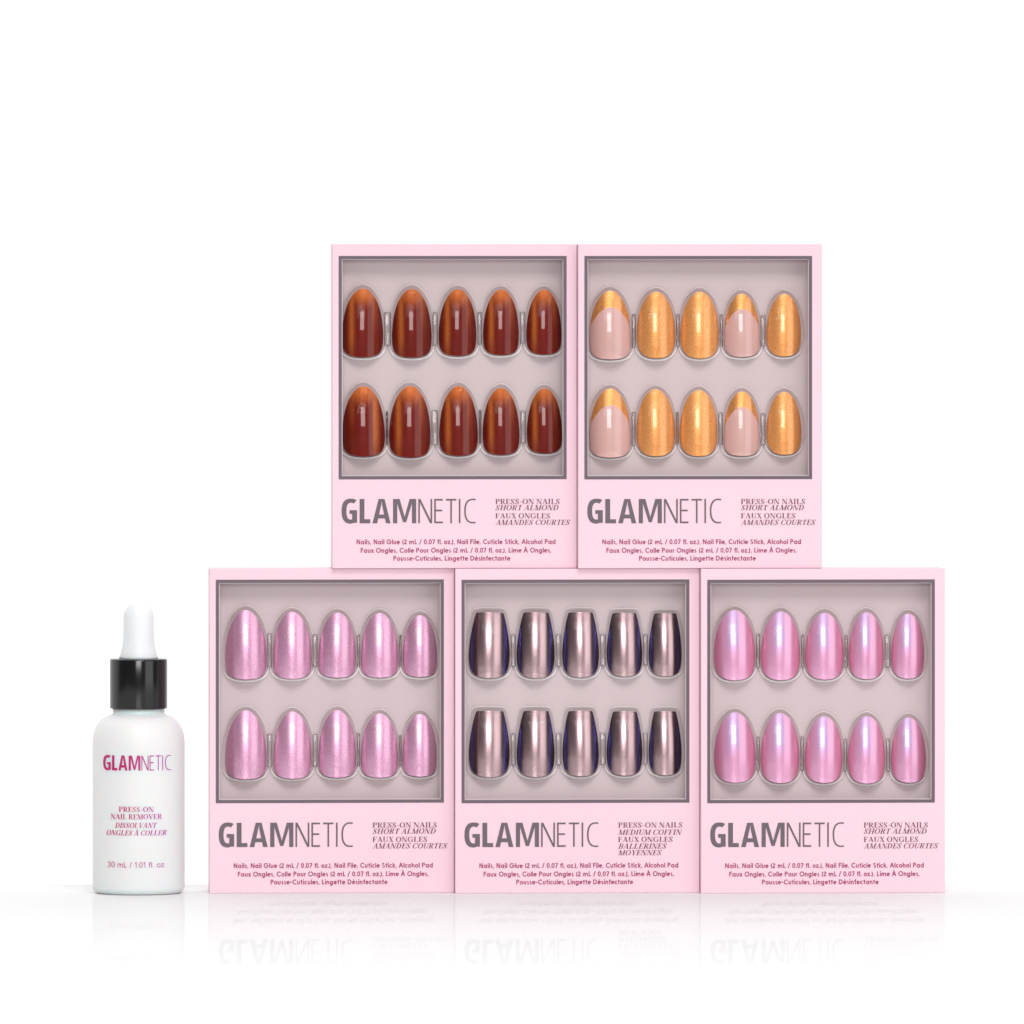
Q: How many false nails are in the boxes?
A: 50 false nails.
